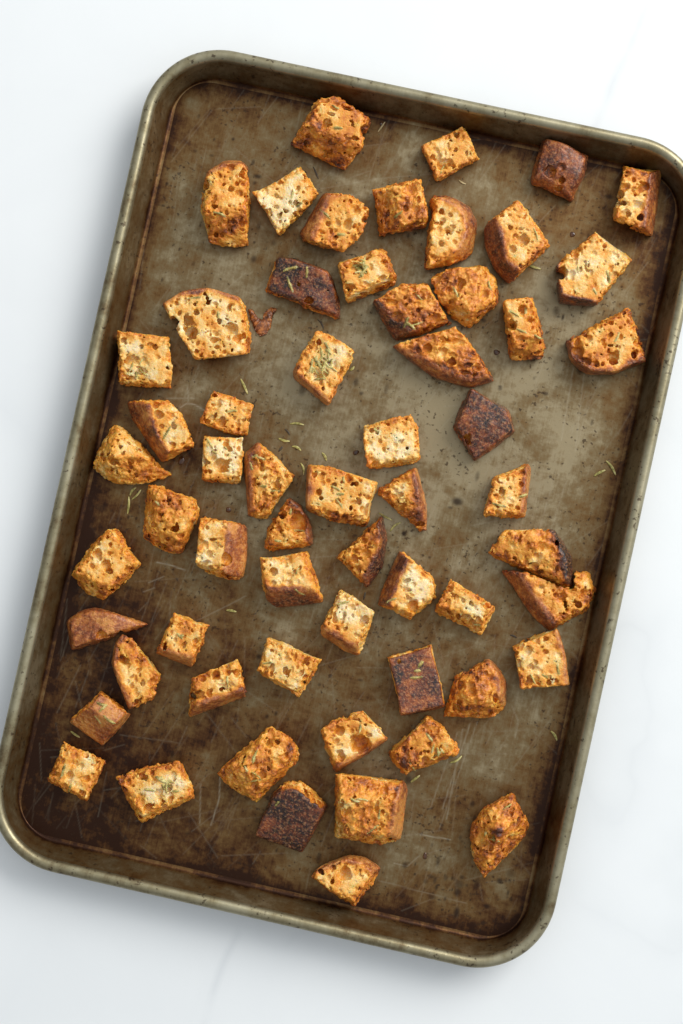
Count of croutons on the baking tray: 60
